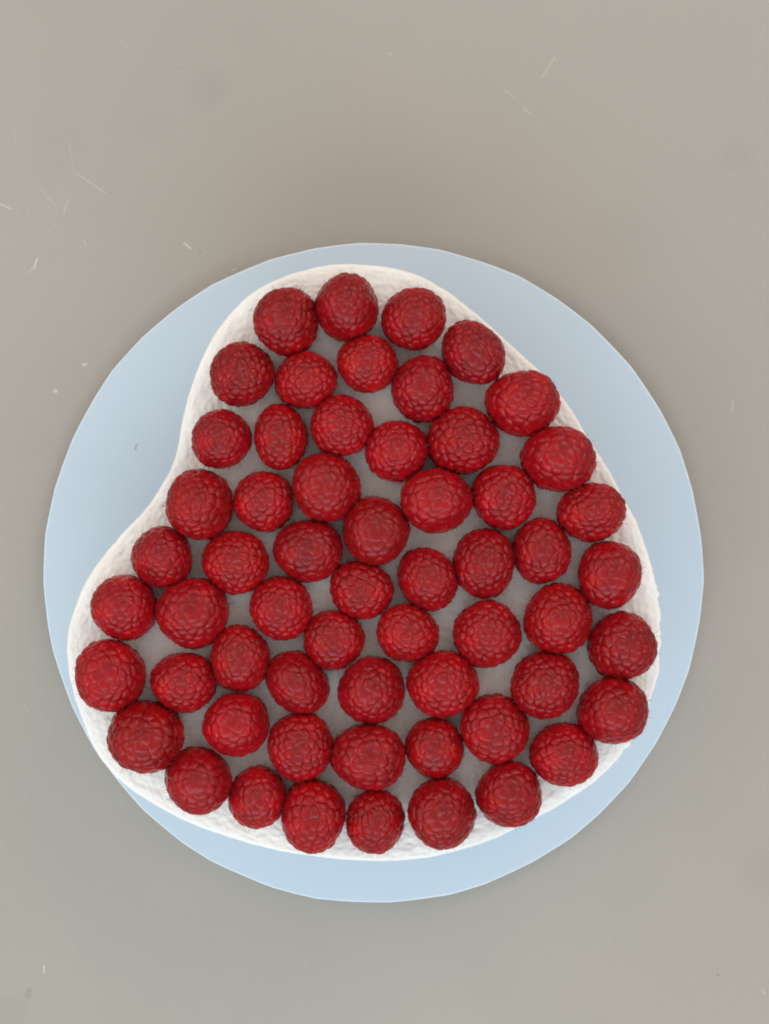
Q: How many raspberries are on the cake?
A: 59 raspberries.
